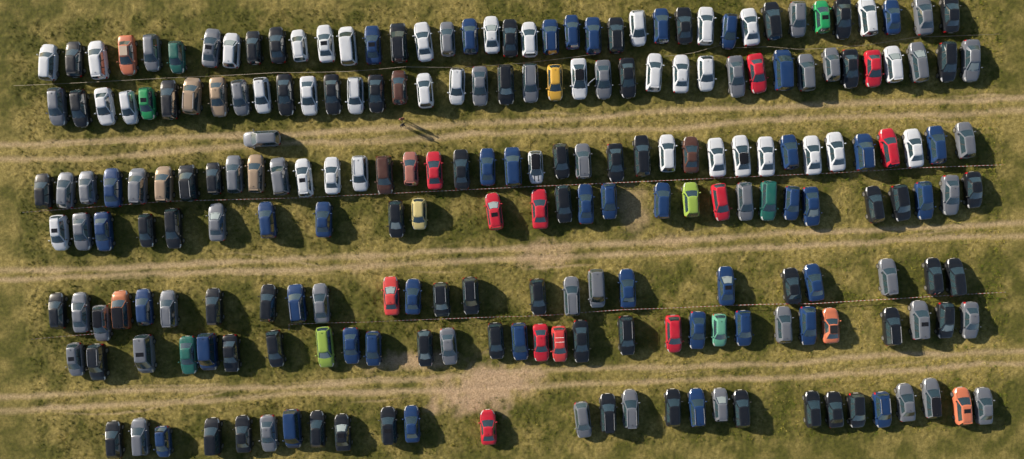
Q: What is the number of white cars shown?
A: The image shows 37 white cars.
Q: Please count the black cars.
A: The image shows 63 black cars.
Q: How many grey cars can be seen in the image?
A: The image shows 48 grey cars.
